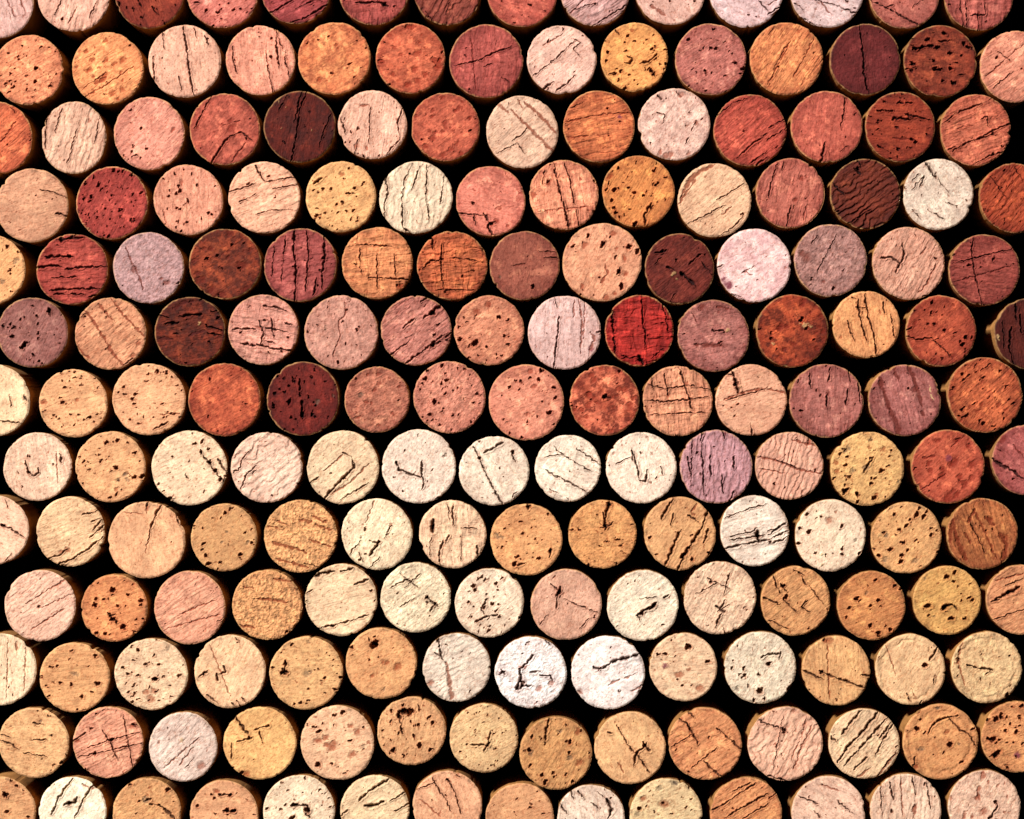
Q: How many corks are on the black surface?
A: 182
